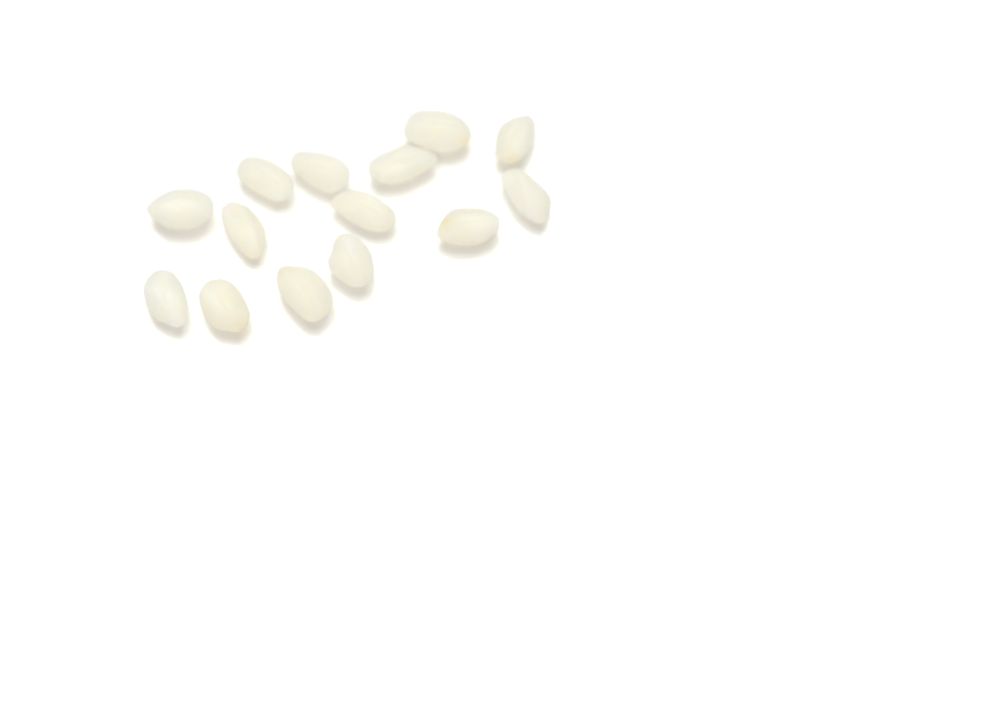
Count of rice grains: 14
